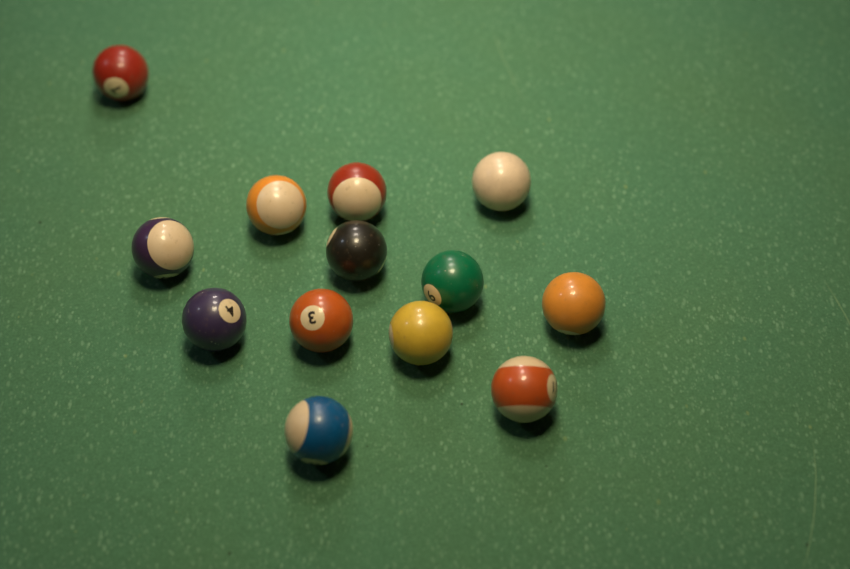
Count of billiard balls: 13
